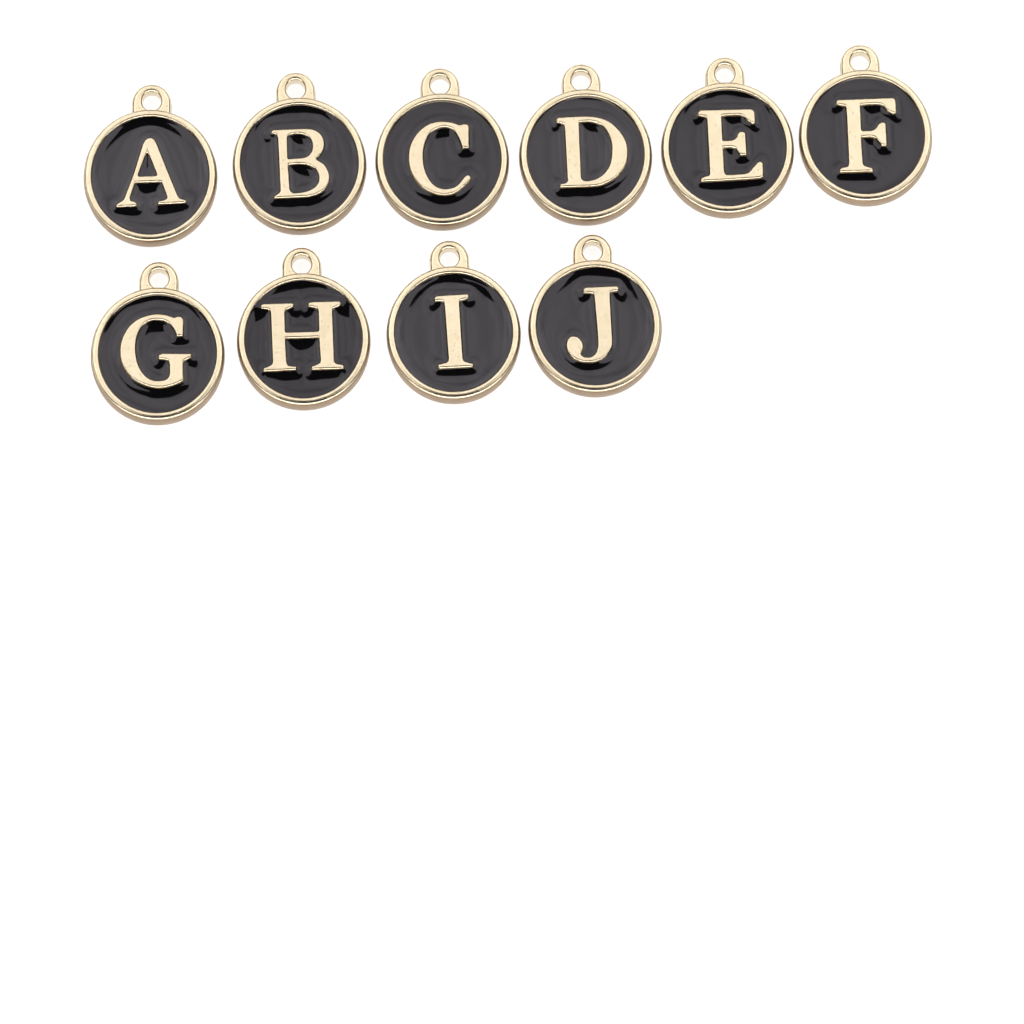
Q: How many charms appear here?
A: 10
